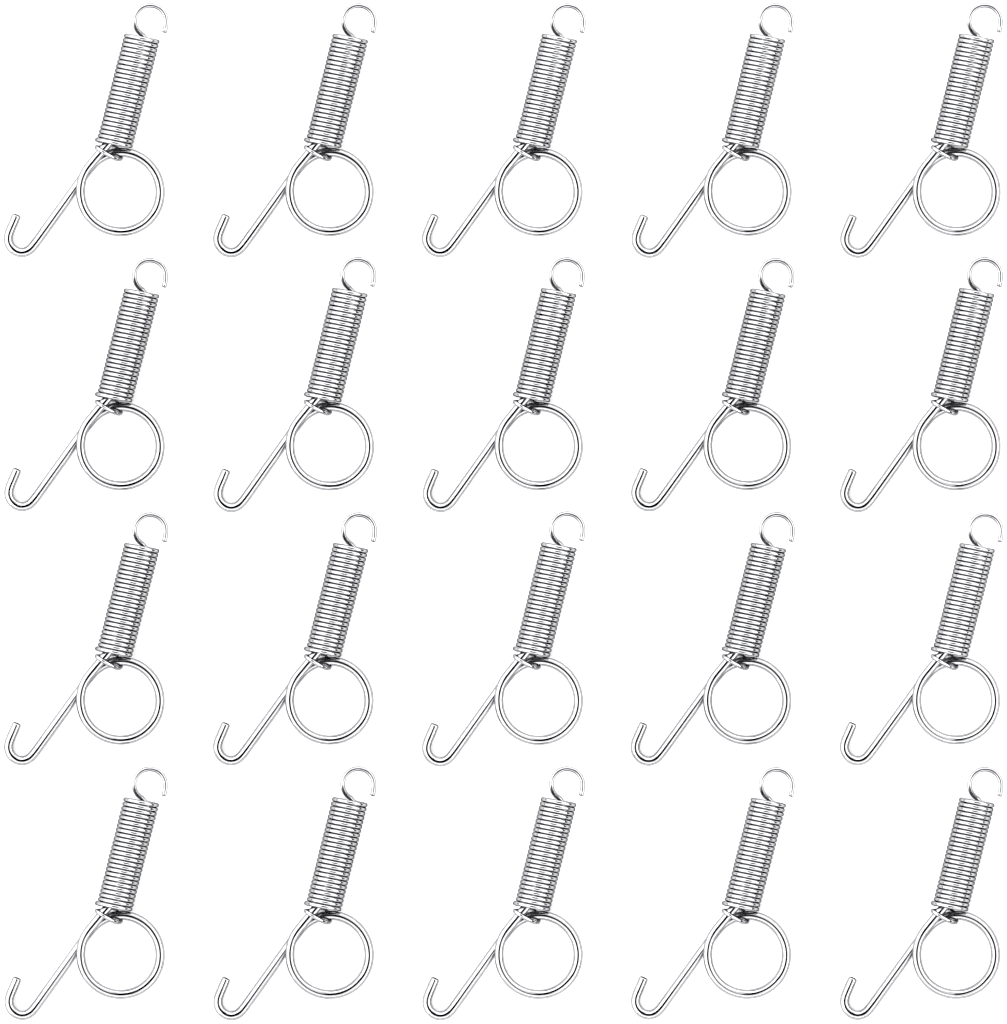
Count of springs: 20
